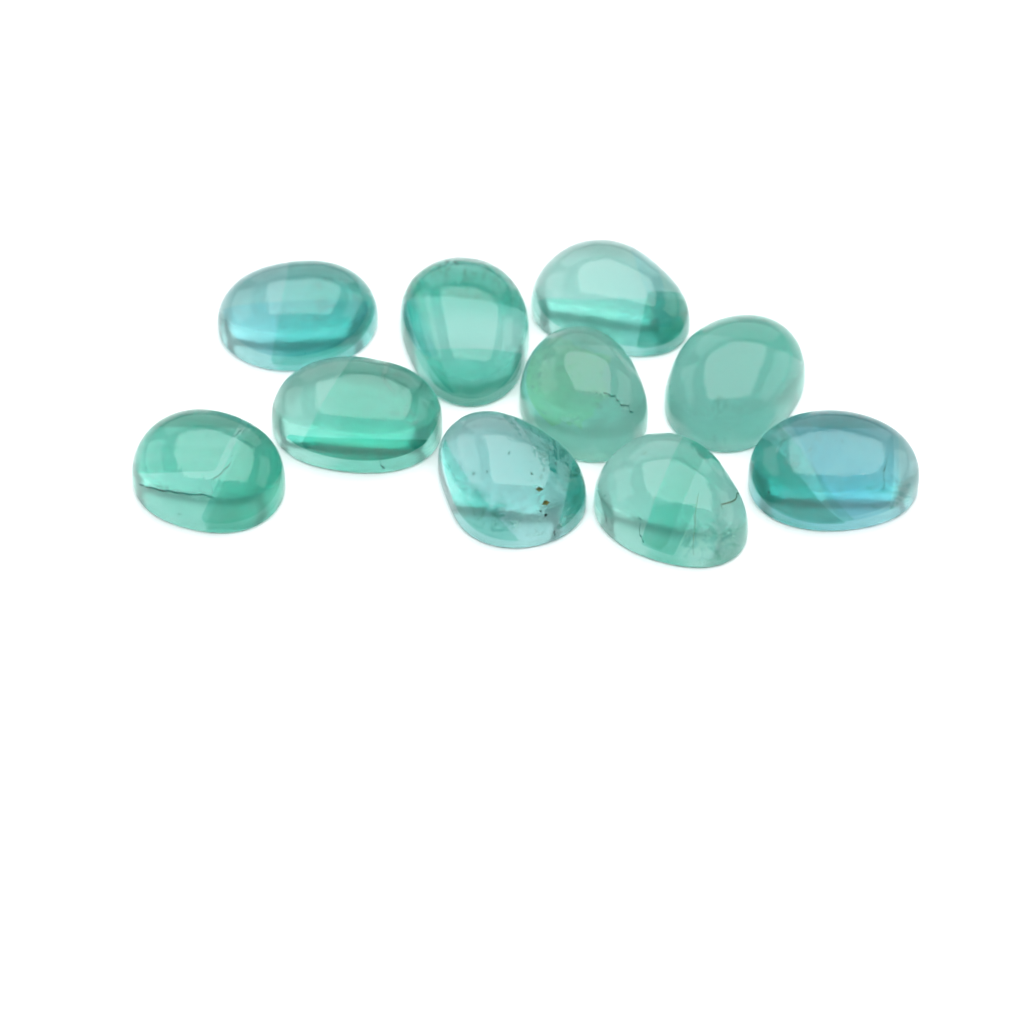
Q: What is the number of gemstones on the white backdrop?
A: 10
